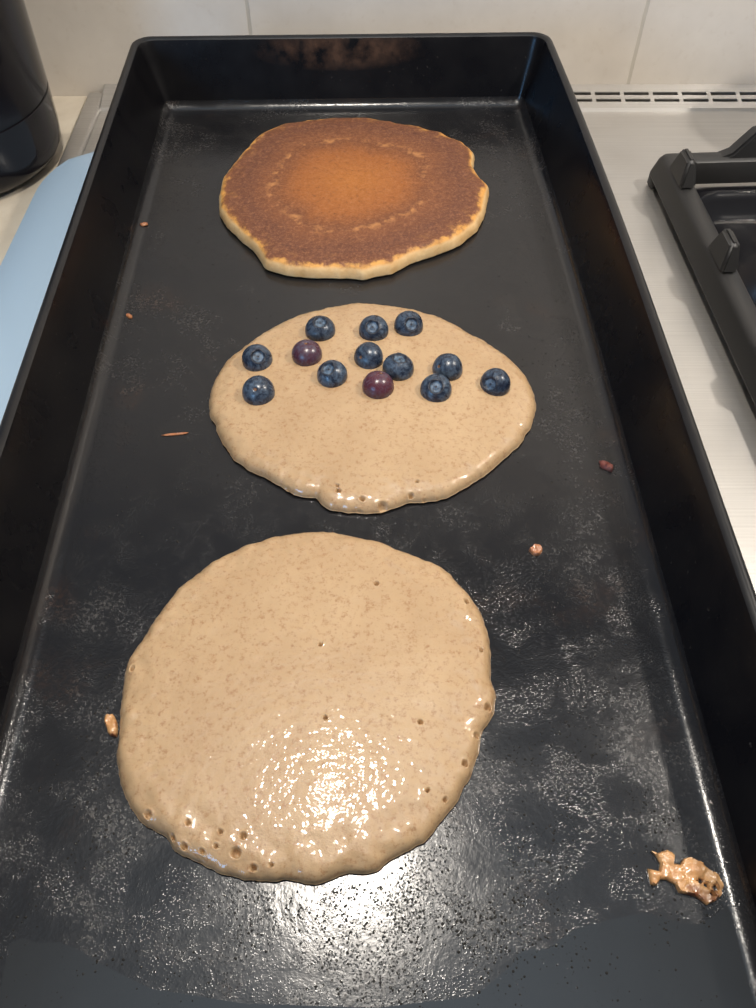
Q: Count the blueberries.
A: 13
